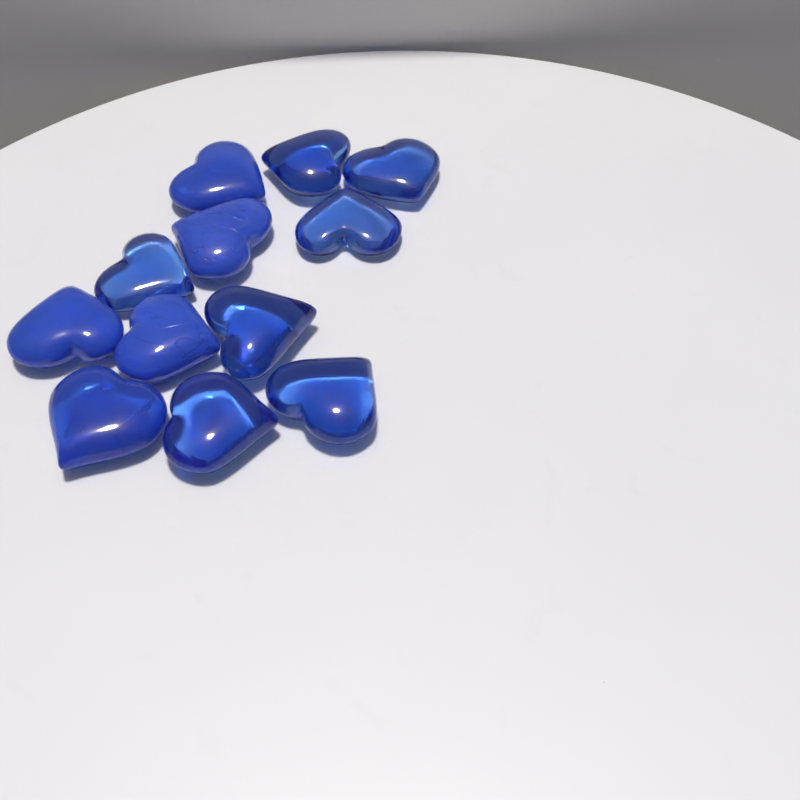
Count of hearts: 12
